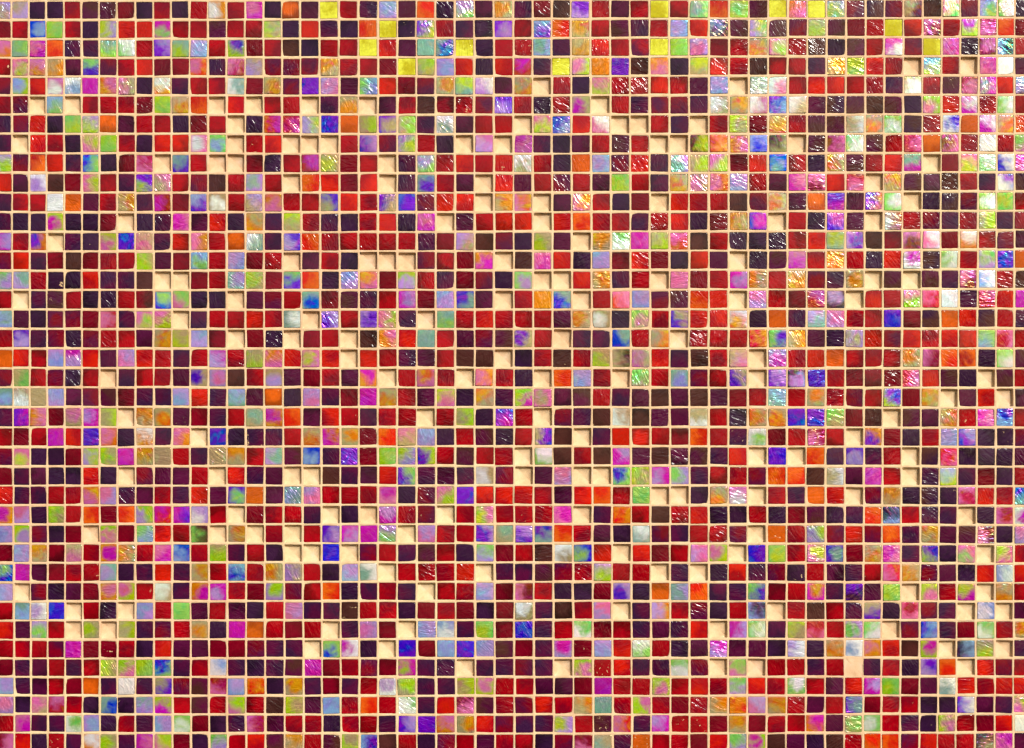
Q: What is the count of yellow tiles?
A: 12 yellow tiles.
